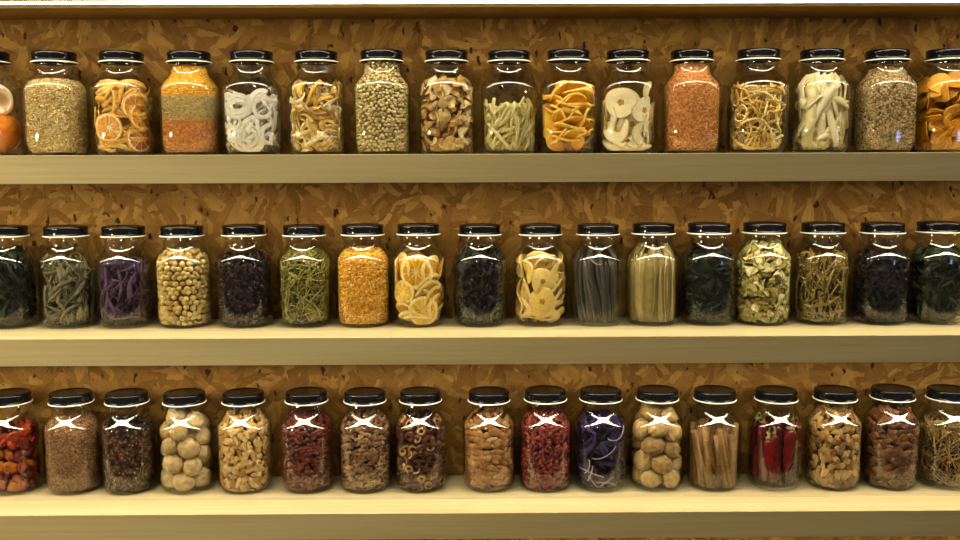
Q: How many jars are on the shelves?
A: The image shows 50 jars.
